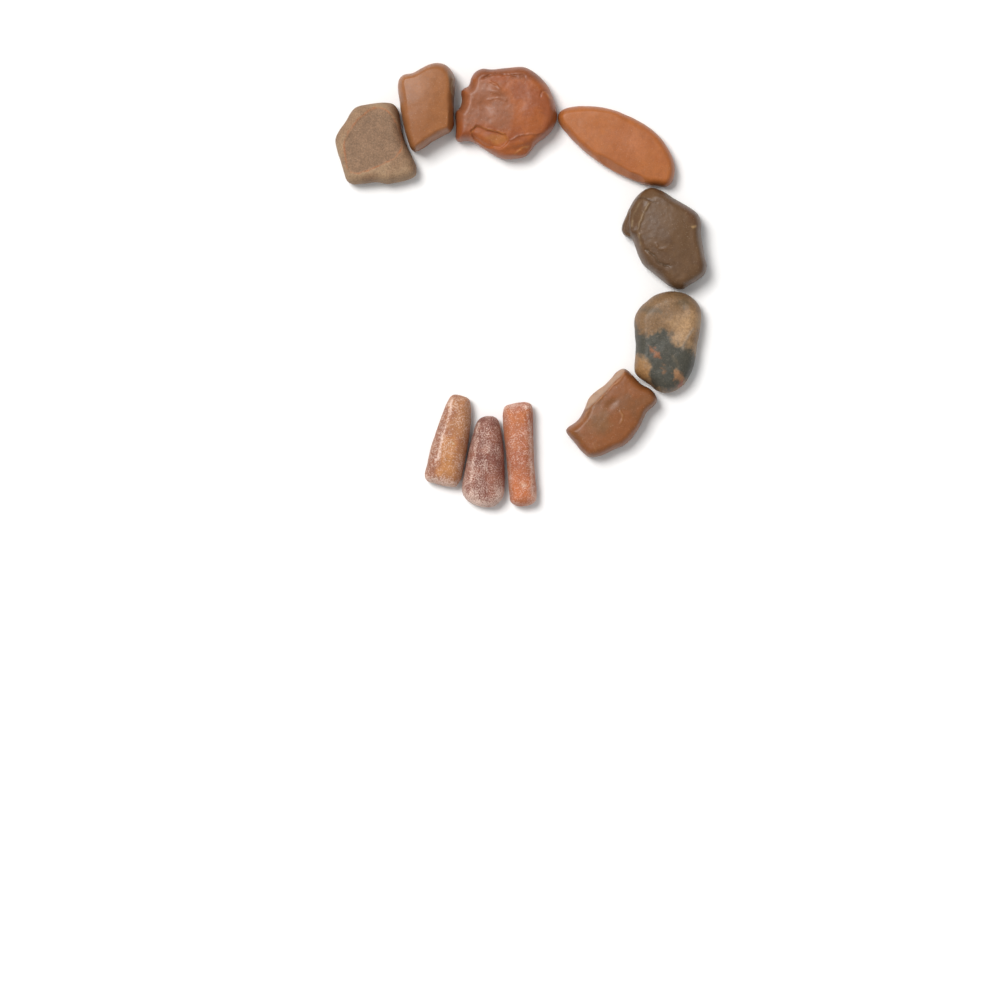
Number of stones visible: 10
